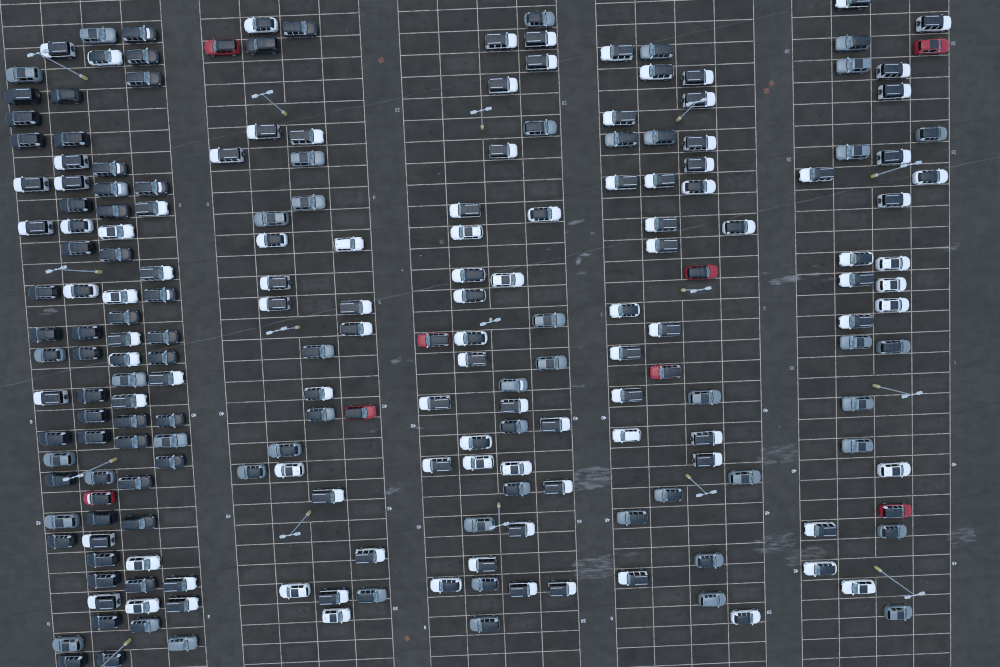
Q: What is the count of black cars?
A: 43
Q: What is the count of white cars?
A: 106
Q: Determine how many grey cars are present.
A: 49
